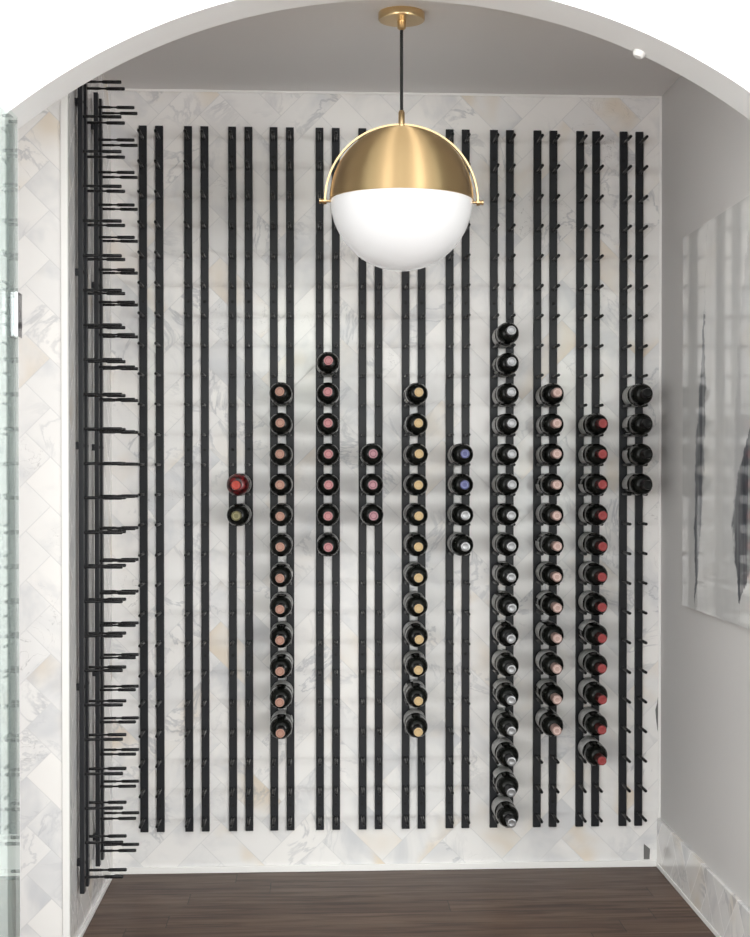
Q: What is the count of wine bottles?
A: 85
